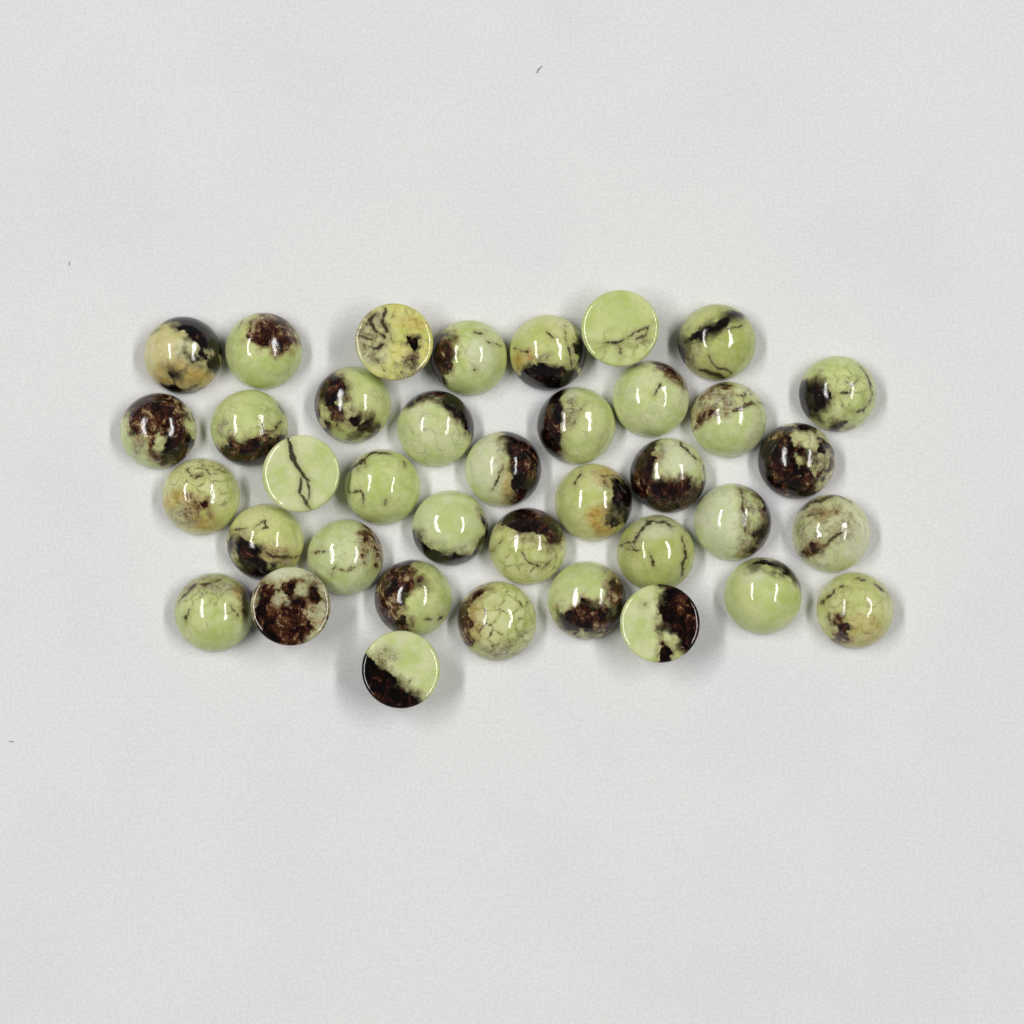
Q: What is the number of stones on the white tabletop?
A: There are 38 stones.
